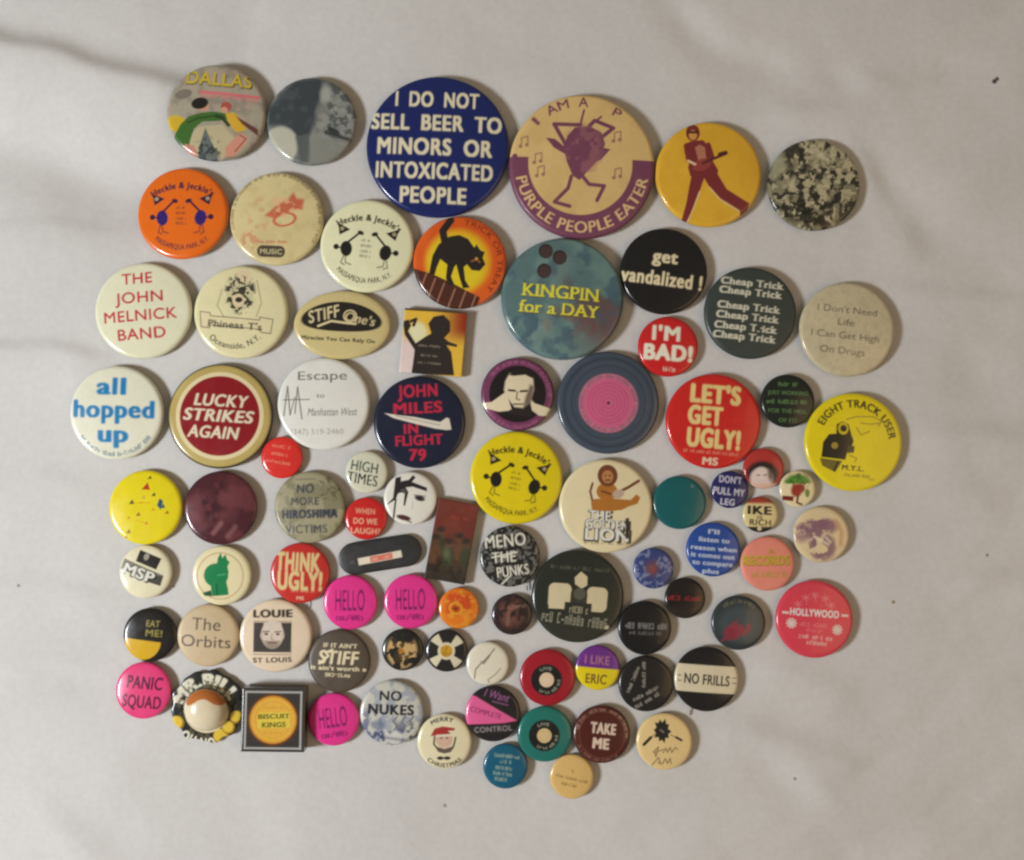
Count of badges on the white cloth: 84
